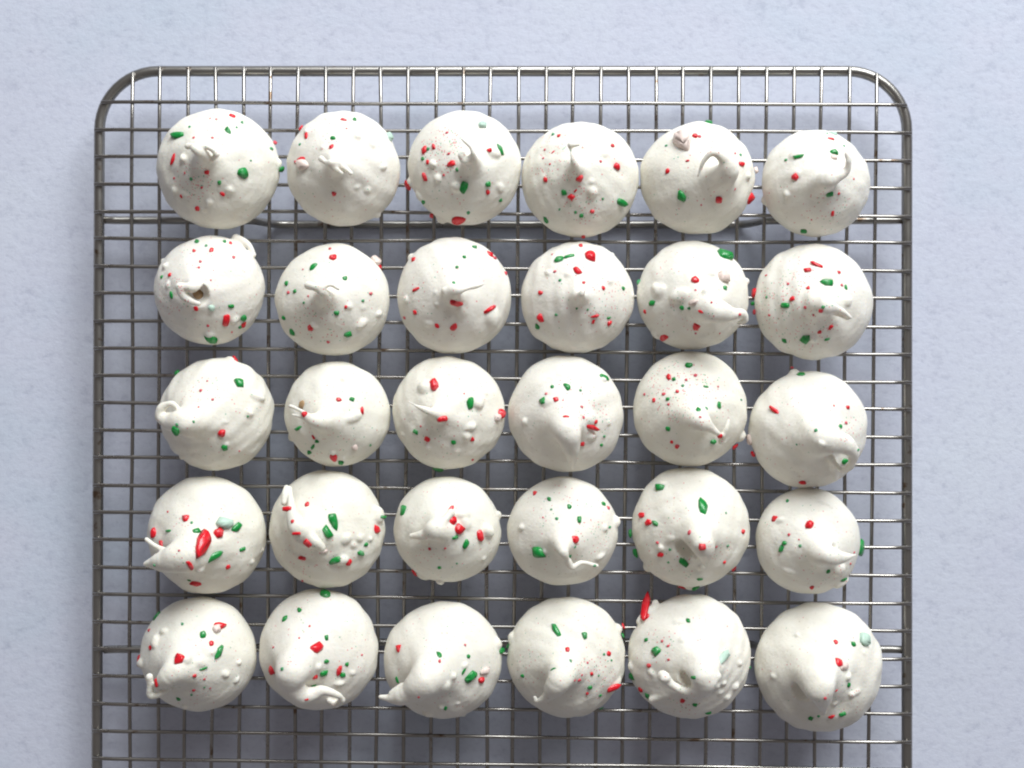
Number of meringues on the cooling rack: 30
